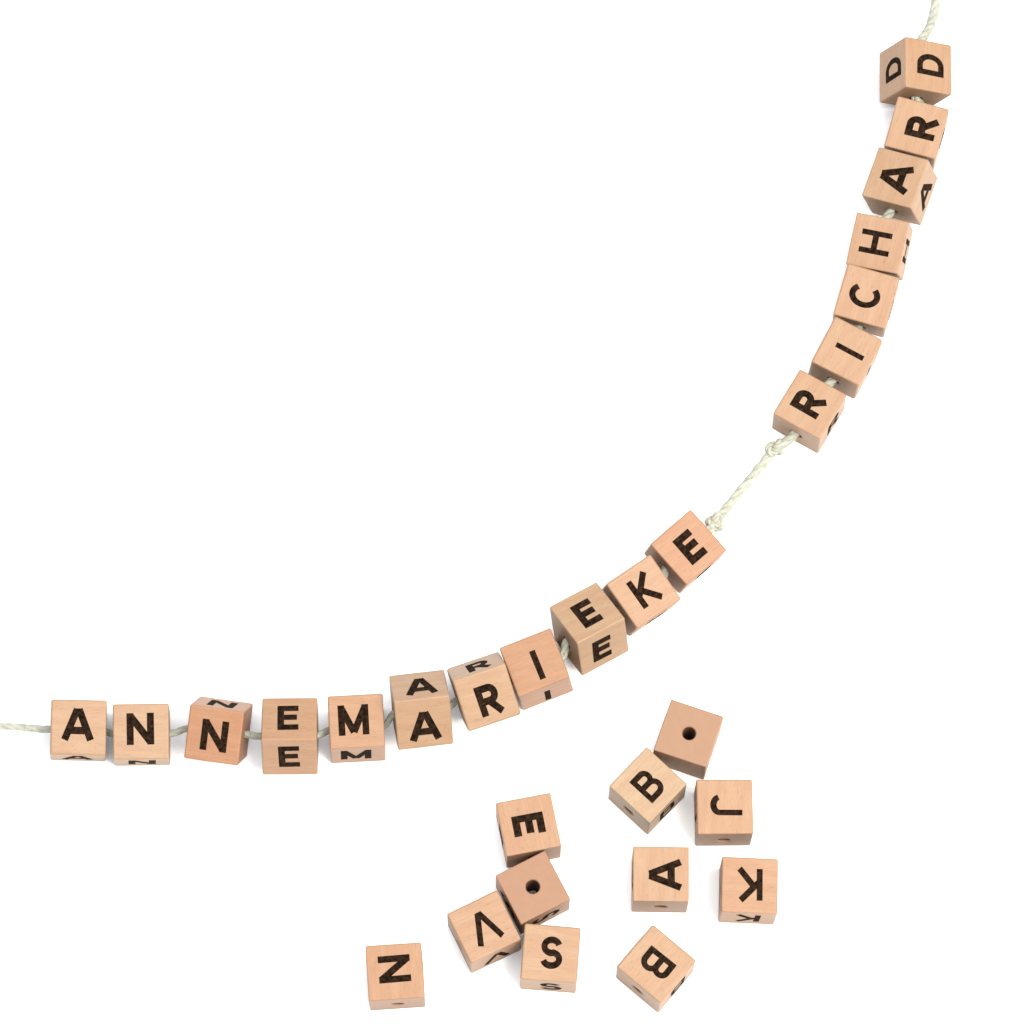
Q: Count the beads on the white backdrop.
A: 29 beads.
